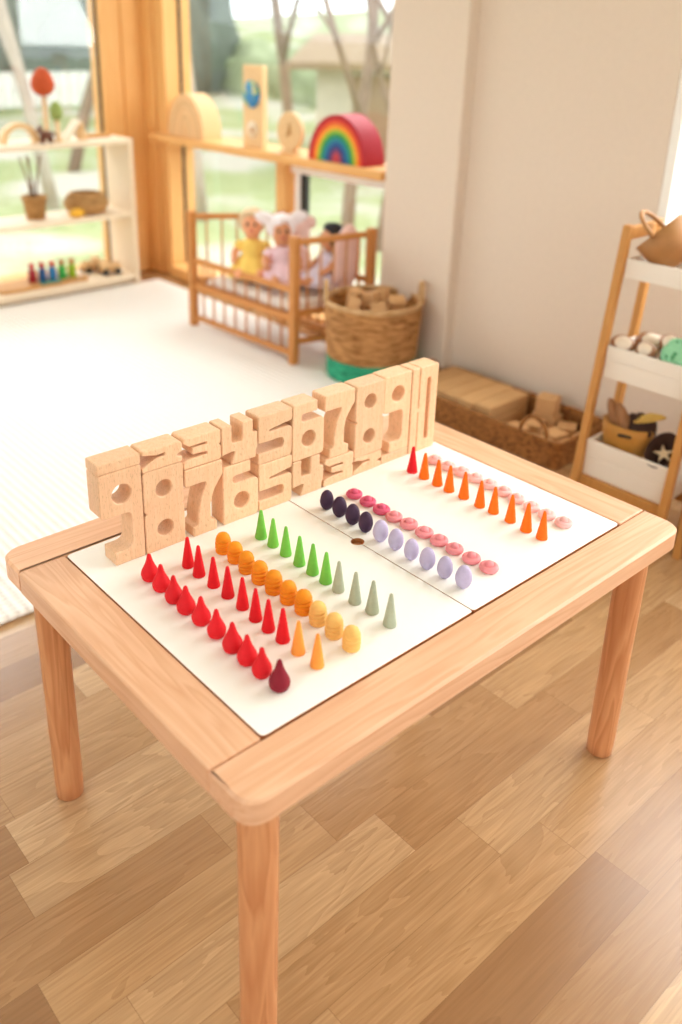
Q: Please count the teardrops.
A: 10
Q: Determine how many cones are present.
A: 30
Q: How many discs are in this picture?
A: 20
